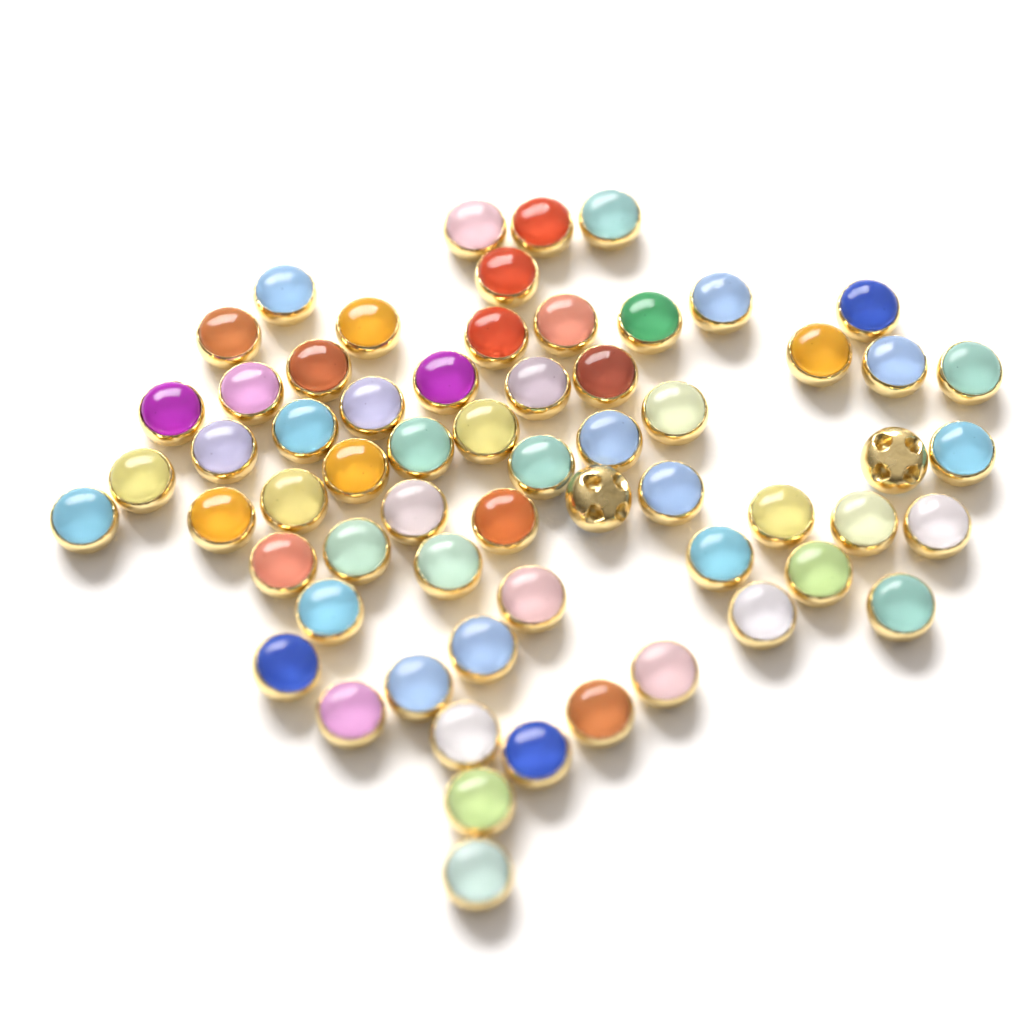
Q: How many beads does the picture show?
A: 62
